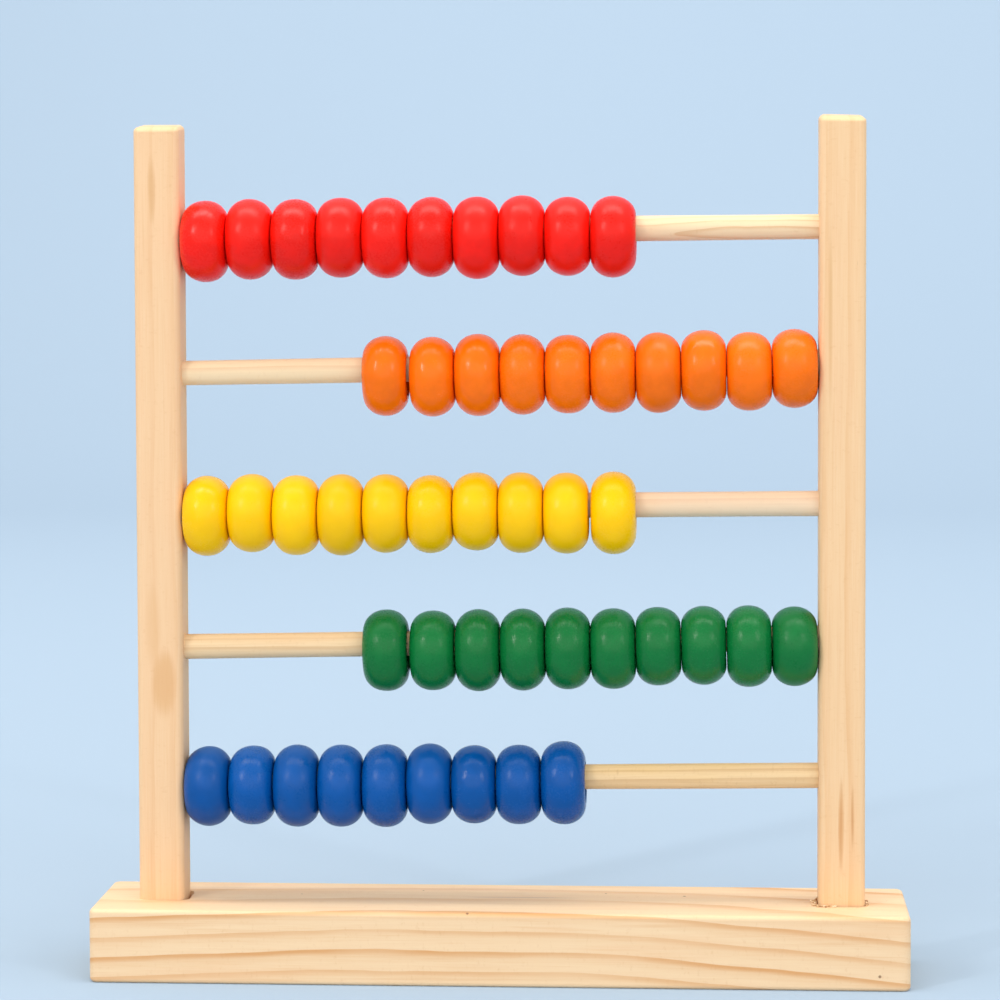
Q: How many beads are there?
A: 49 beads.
